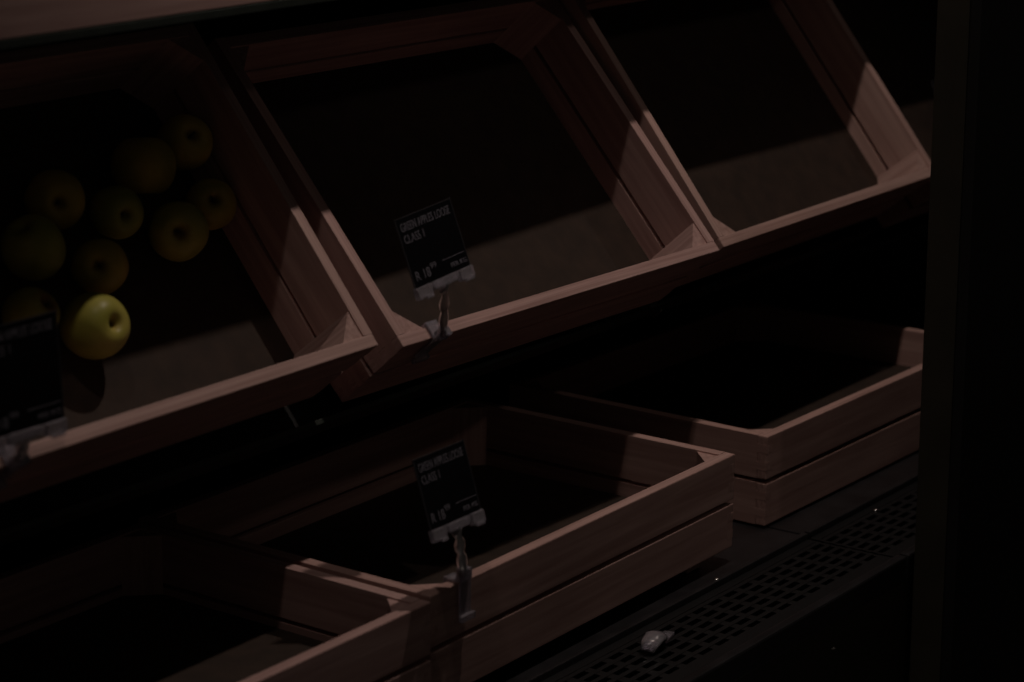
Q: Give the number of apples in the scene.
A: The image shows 10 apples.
